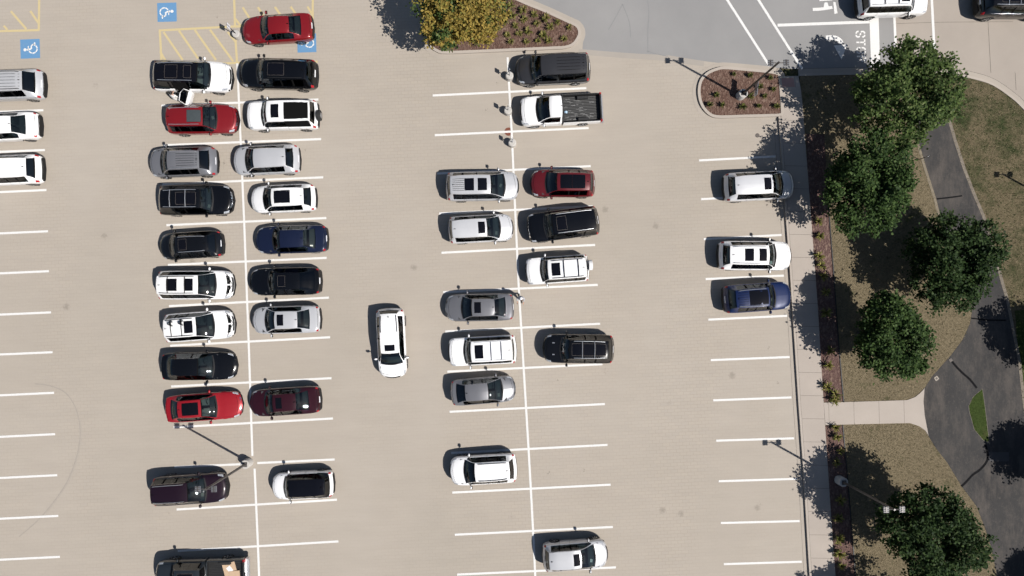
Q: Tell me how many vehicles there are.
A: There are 43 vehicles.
